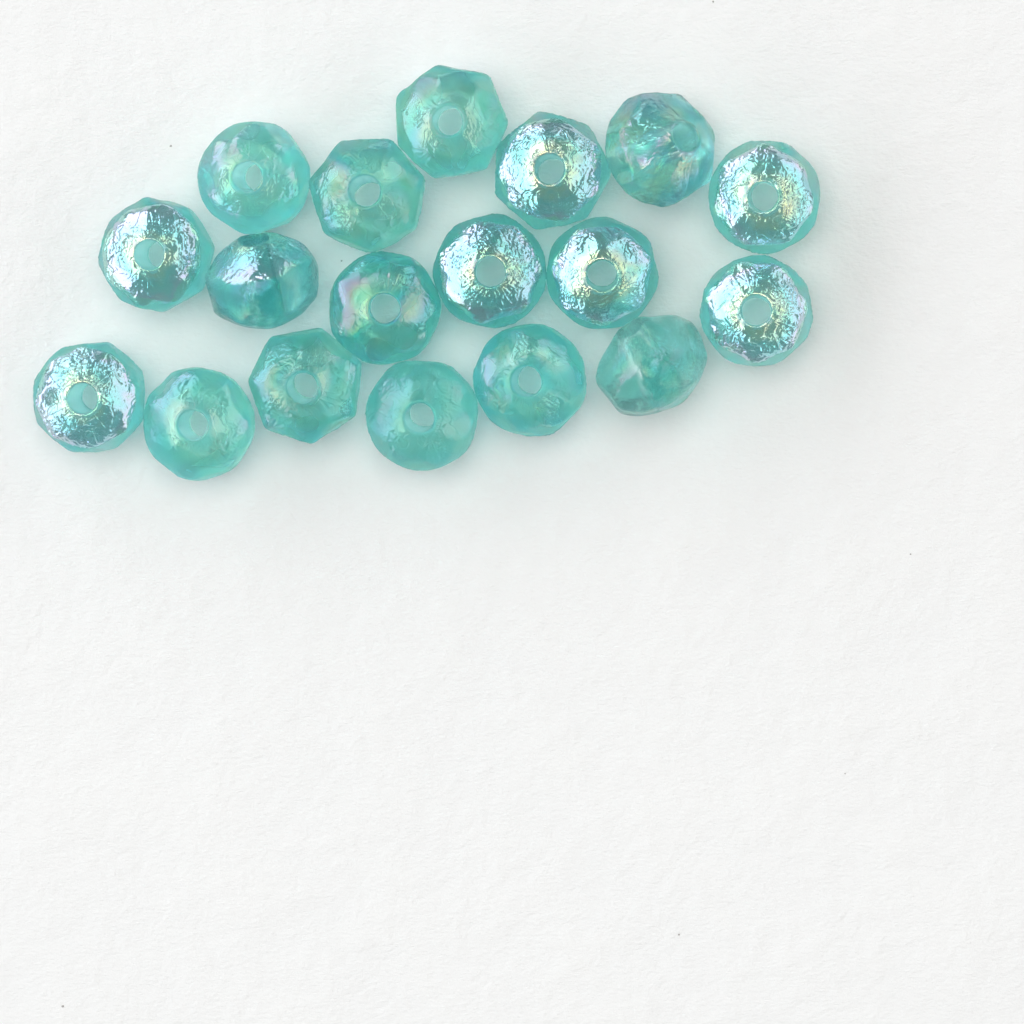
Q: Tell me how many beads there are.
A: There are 18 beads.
